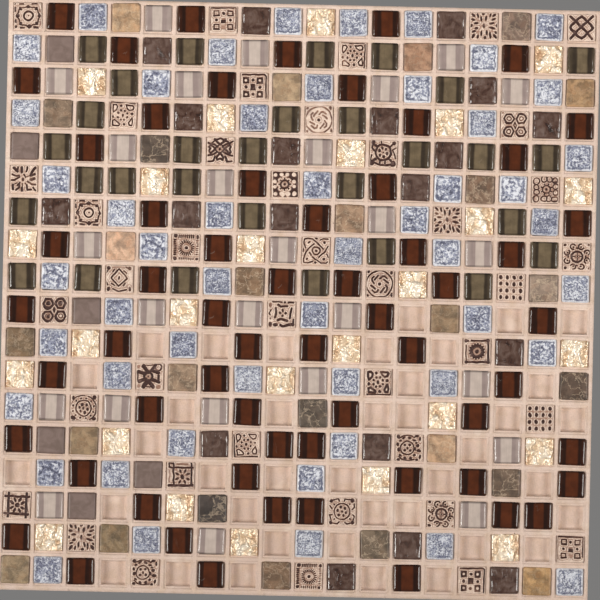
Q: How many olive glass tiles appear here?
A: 30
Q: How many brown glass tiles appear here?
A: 61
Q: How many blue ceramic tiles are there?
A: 51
